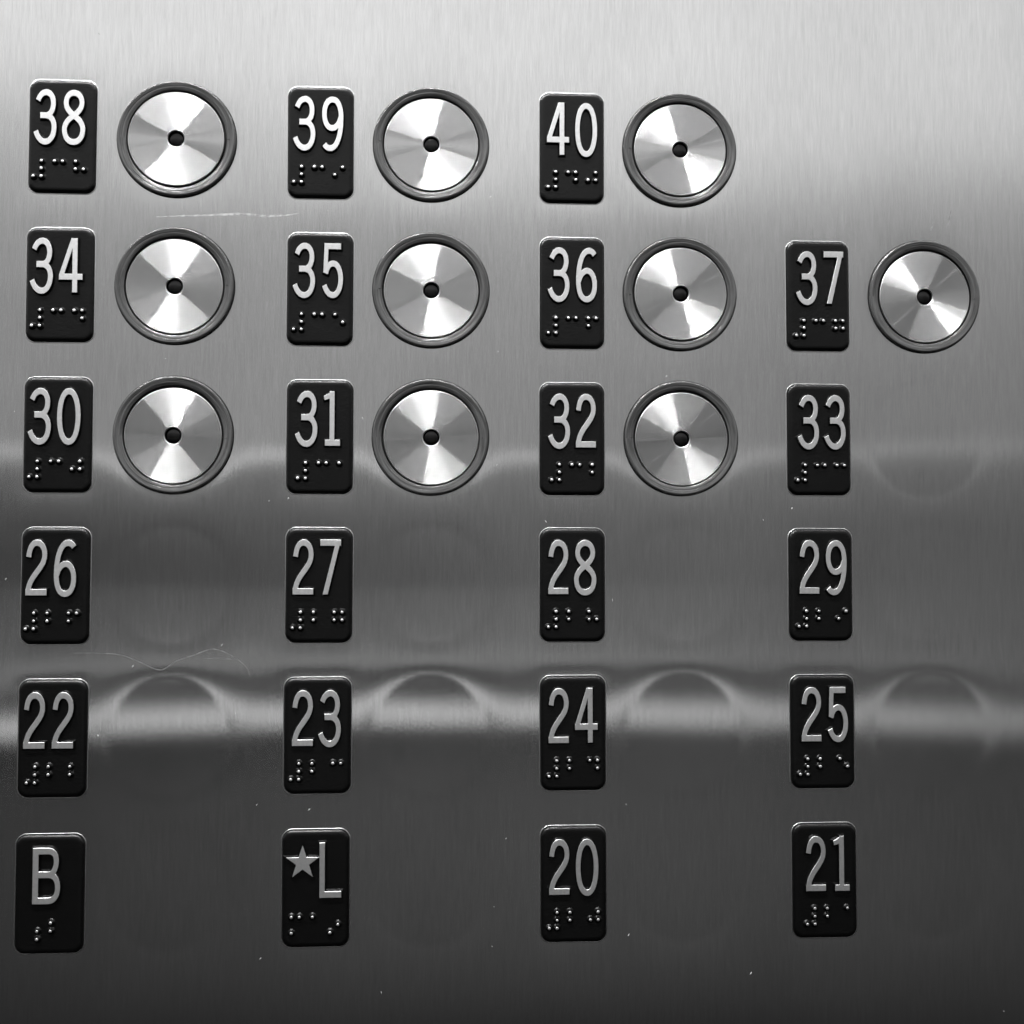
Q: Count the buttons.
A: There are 10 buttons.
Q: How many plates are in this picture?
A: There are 23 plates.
